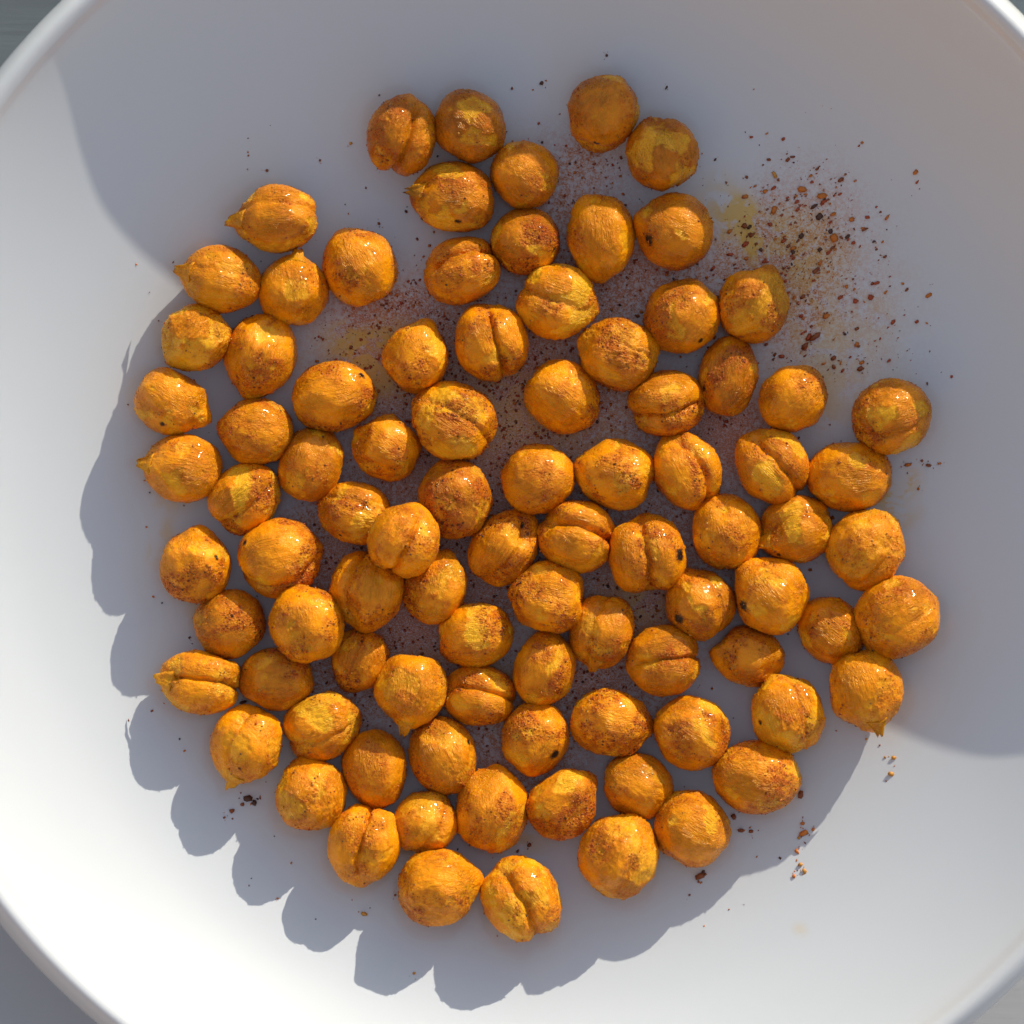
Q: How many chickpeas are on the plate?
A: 90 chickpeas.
